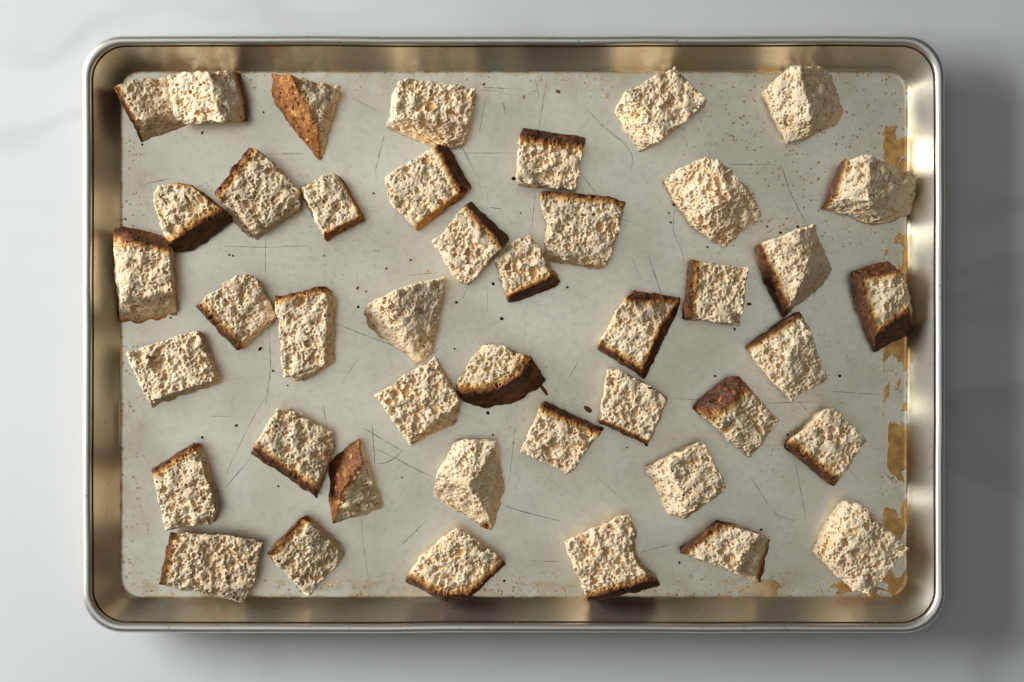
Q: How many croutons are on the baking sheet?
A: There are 43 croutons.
